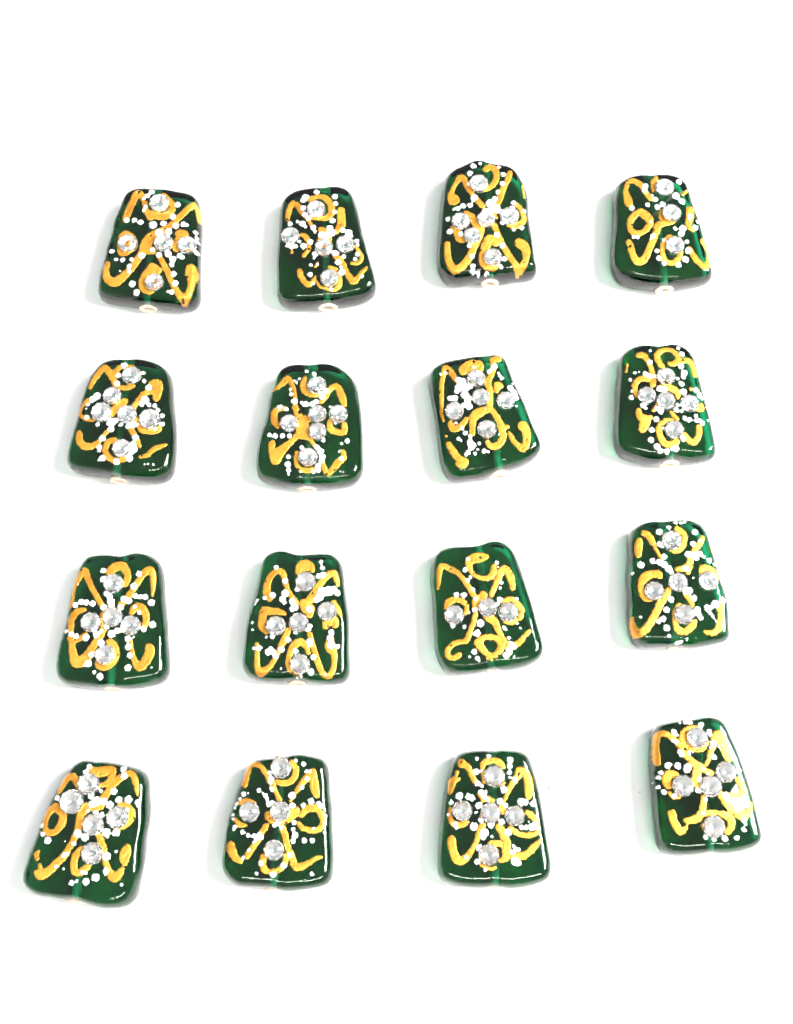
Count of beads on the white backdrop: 16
